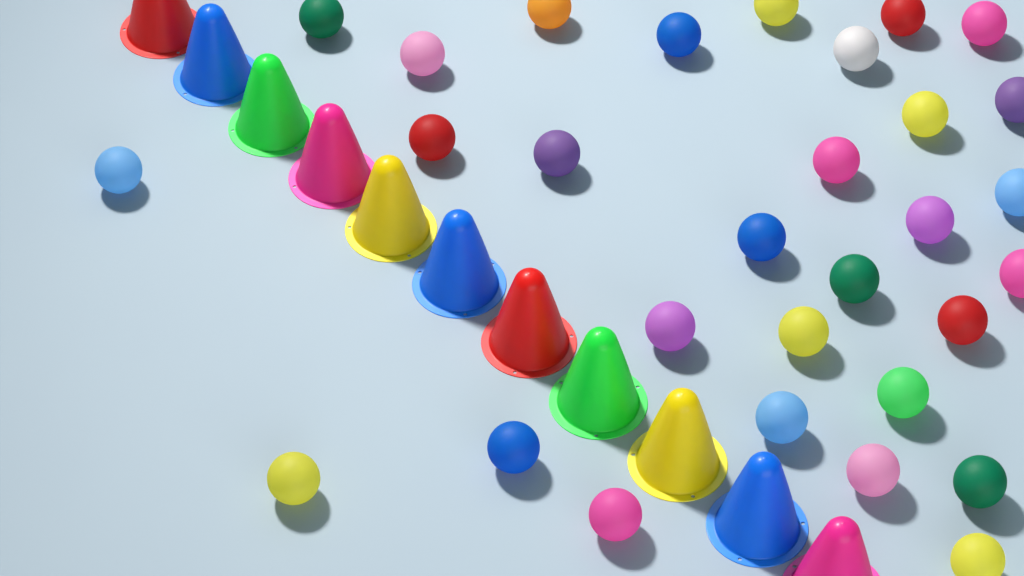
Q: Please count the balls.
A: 30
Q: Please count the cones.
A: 11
